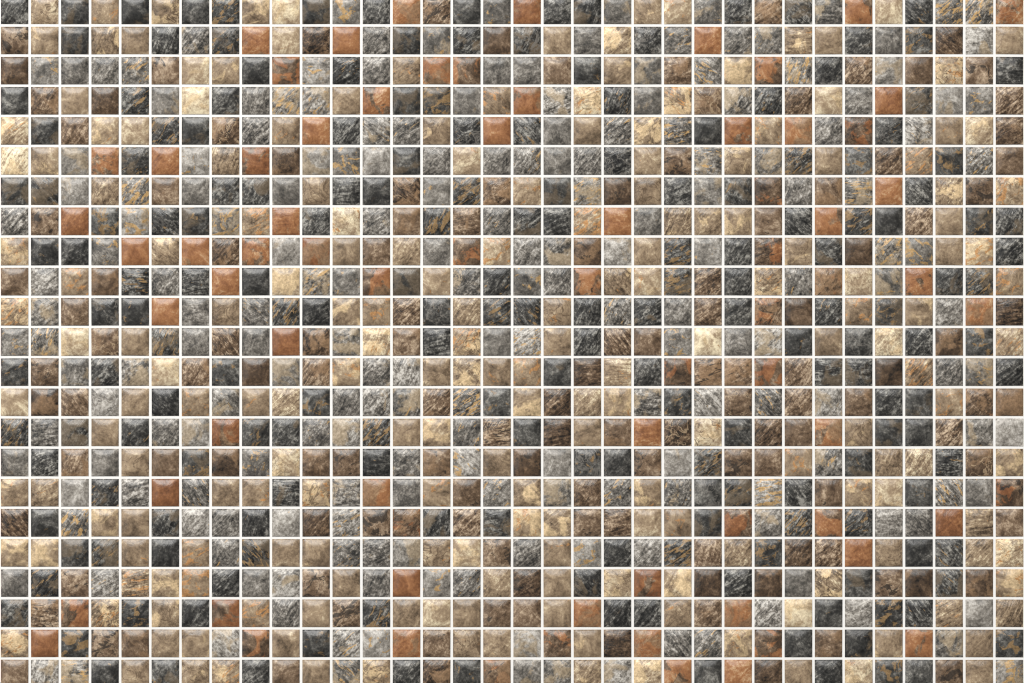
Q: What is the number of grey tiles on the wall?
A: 195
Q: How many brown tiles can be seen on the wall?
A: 200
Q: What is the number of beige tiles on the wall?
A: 197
